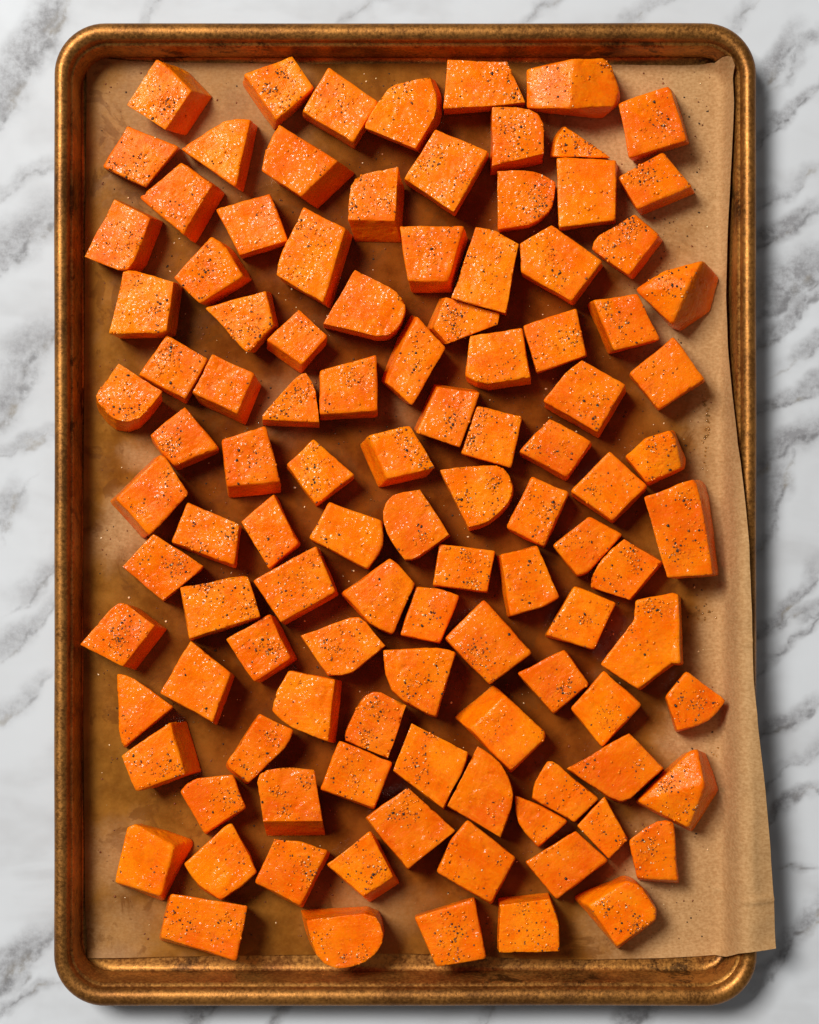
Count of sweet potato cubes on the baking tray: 109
